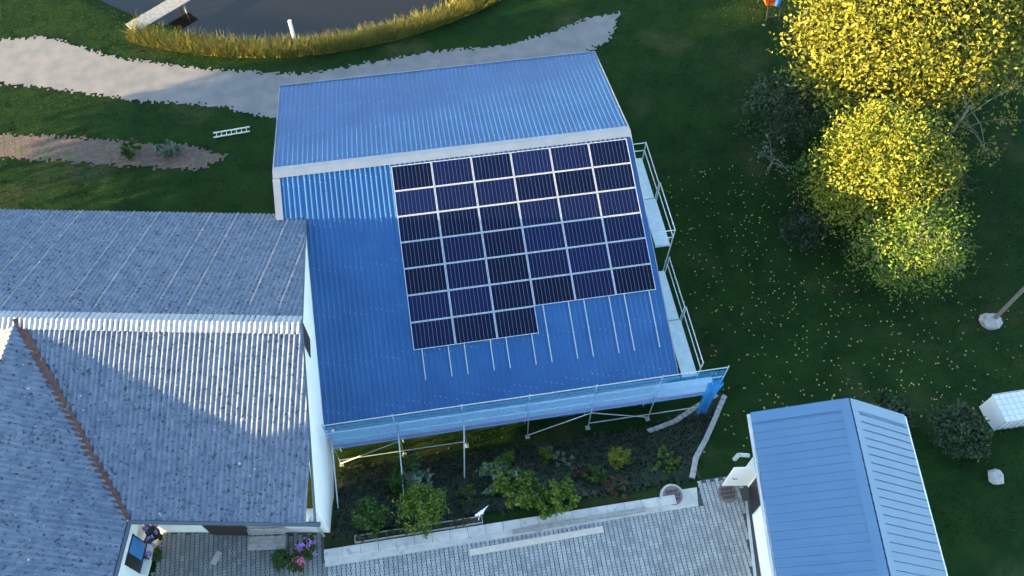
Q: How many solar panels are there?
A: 39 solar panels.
